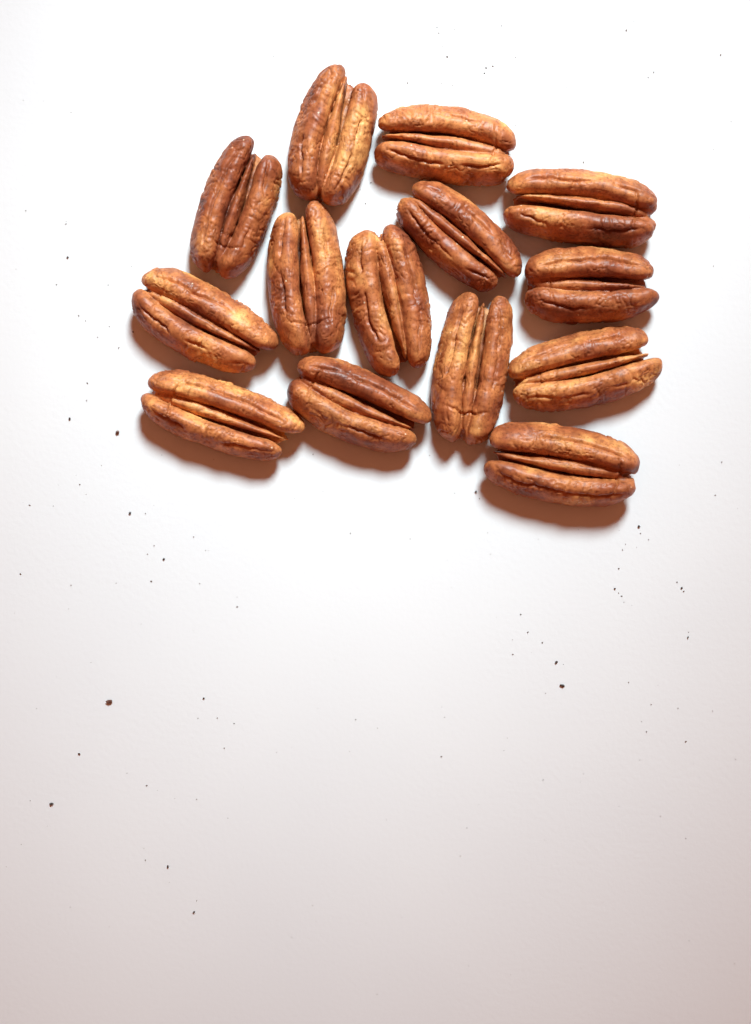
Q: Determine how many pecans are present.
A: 14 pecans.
